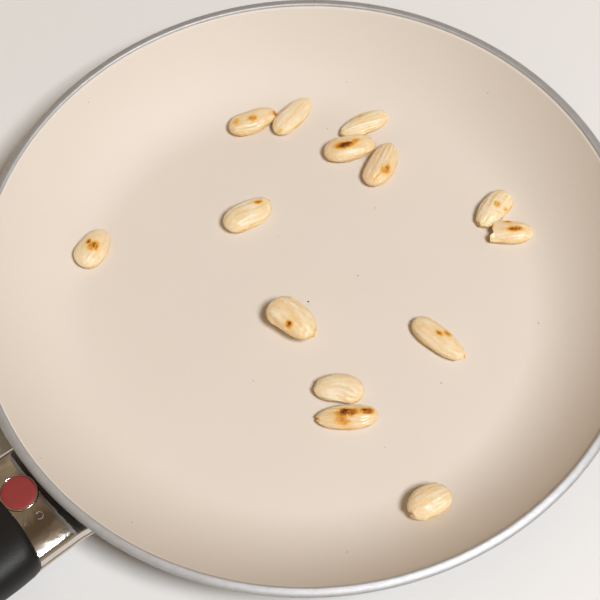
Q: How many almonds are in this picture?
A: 14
